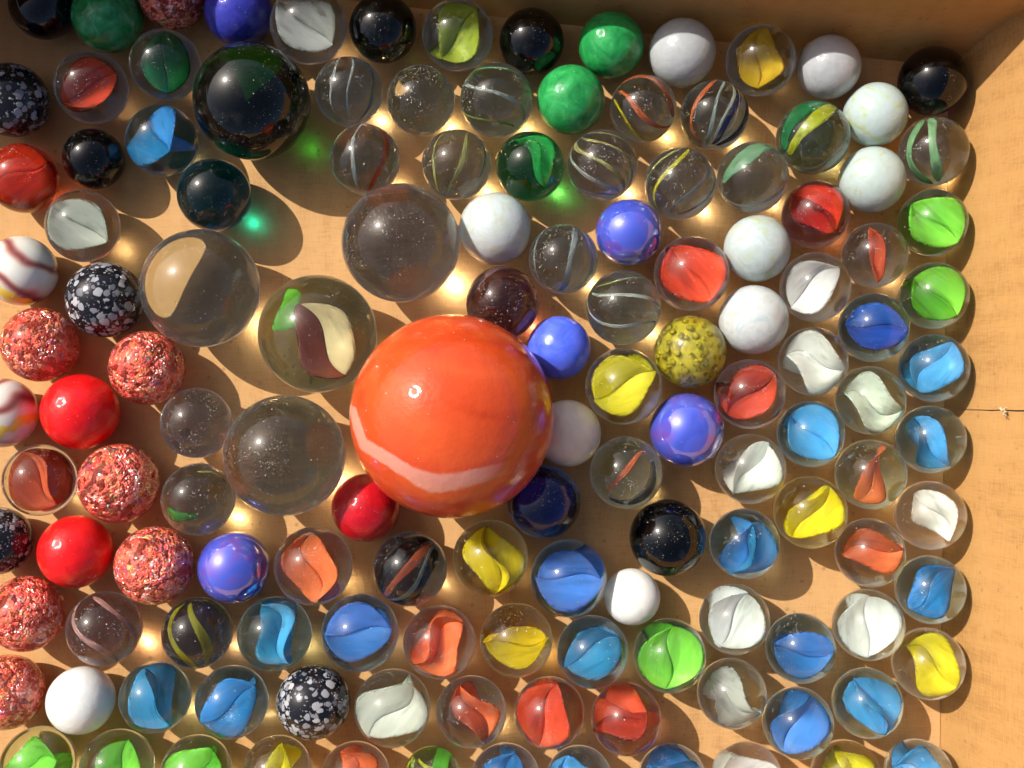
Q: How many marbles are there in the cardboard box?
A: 135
